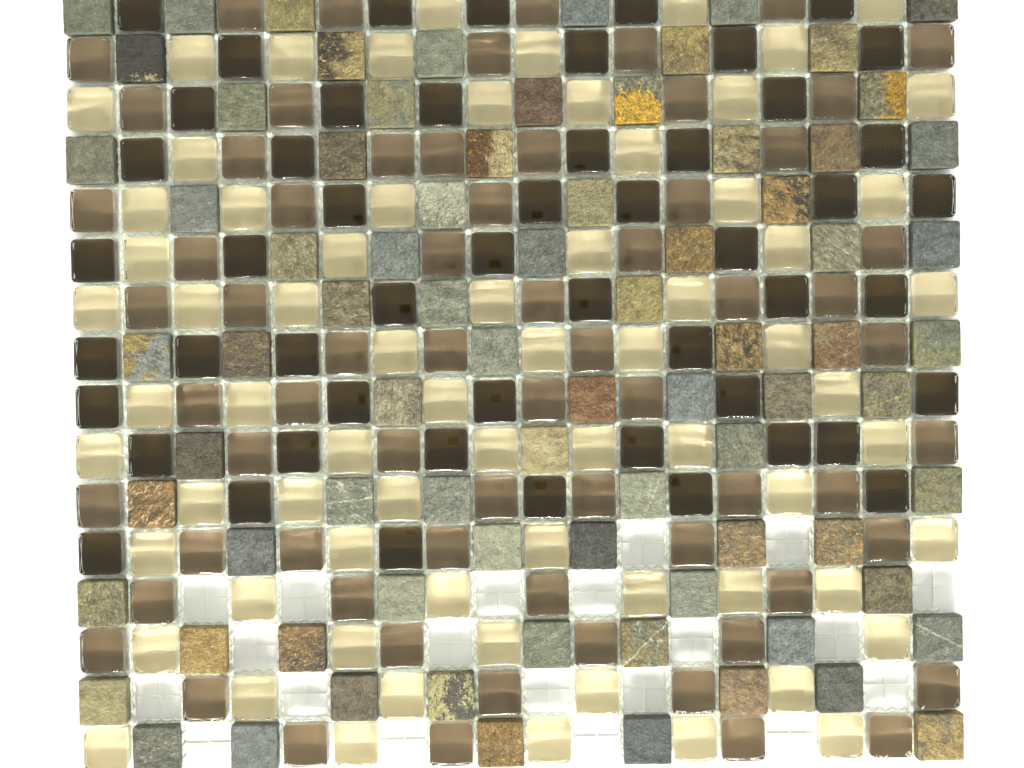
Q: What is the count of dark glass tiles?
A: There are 52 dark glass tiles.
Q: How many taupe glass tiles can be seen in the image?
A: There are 67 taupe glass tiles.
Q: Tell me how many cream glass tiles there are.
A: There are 70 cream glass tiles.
